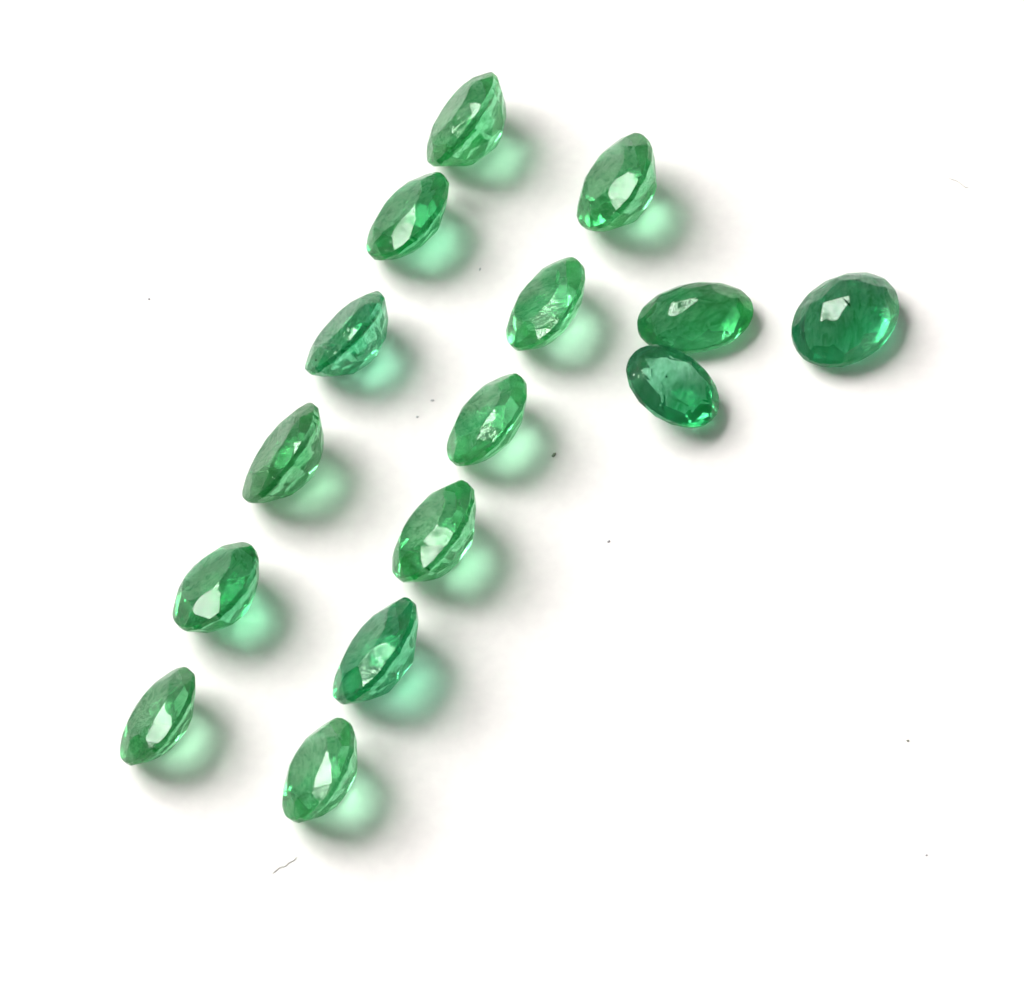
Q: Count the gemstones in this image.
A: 15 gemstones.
